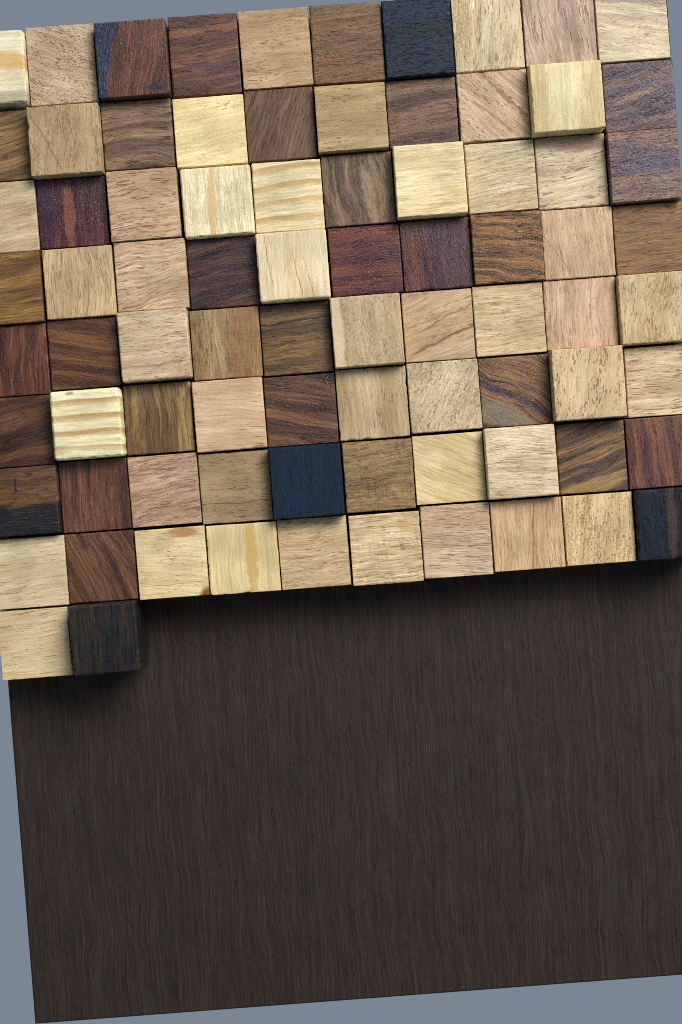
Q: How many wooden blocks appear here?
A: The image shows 82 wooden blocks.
